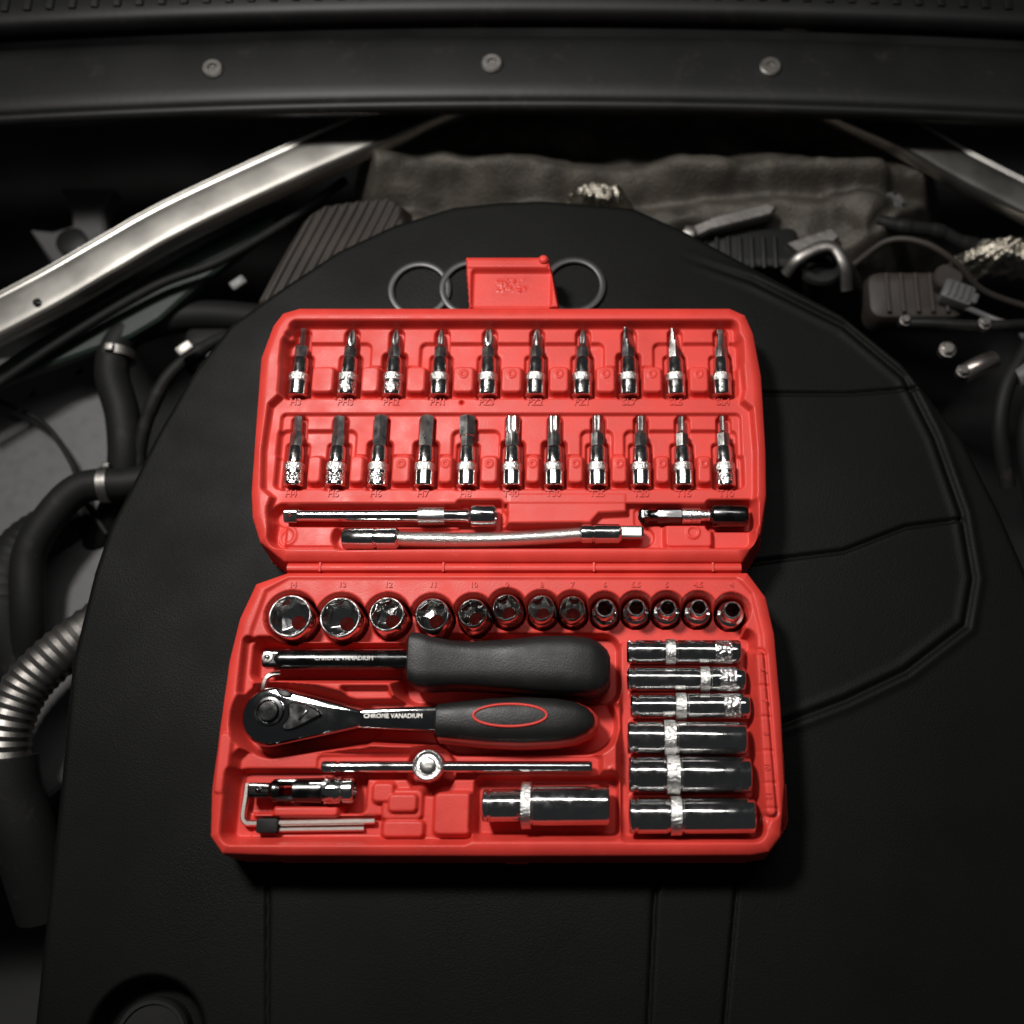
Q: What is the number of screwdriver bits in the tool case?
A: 21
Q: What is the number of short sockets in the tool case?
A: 13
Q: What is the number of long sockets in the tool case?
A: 7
